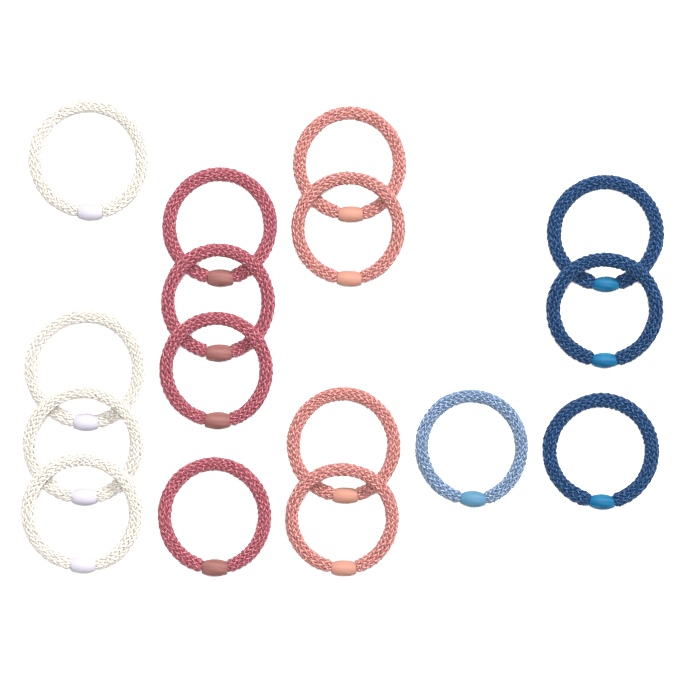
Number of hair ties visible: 16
